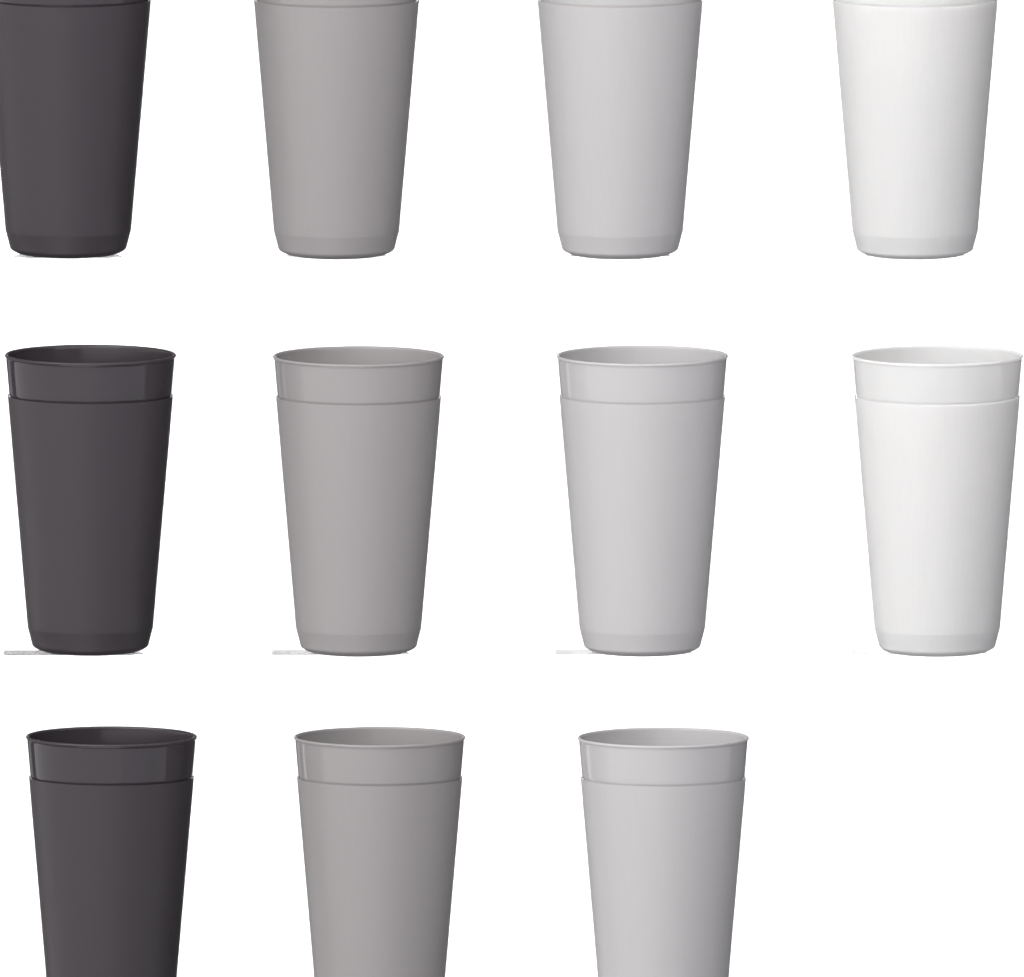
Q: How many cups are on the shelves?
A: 11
